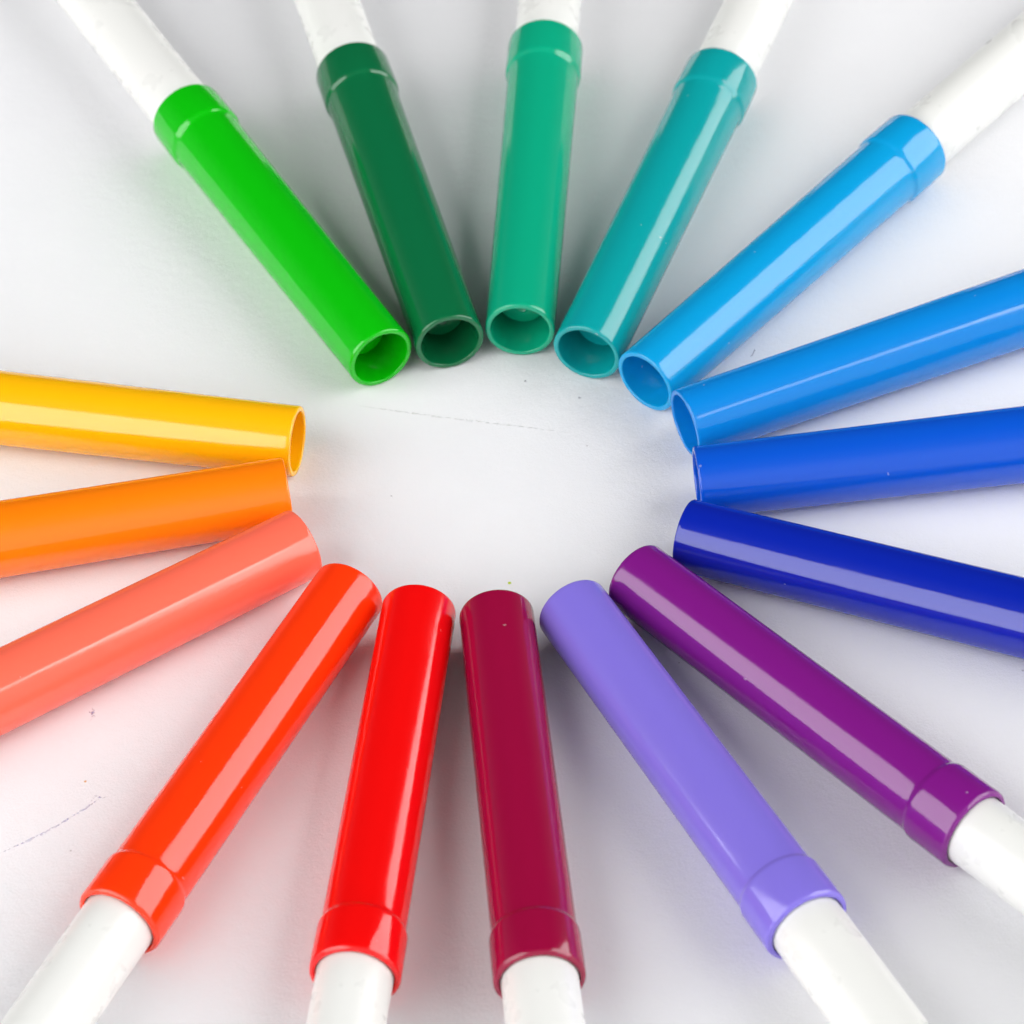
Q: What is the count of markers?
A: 16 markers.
